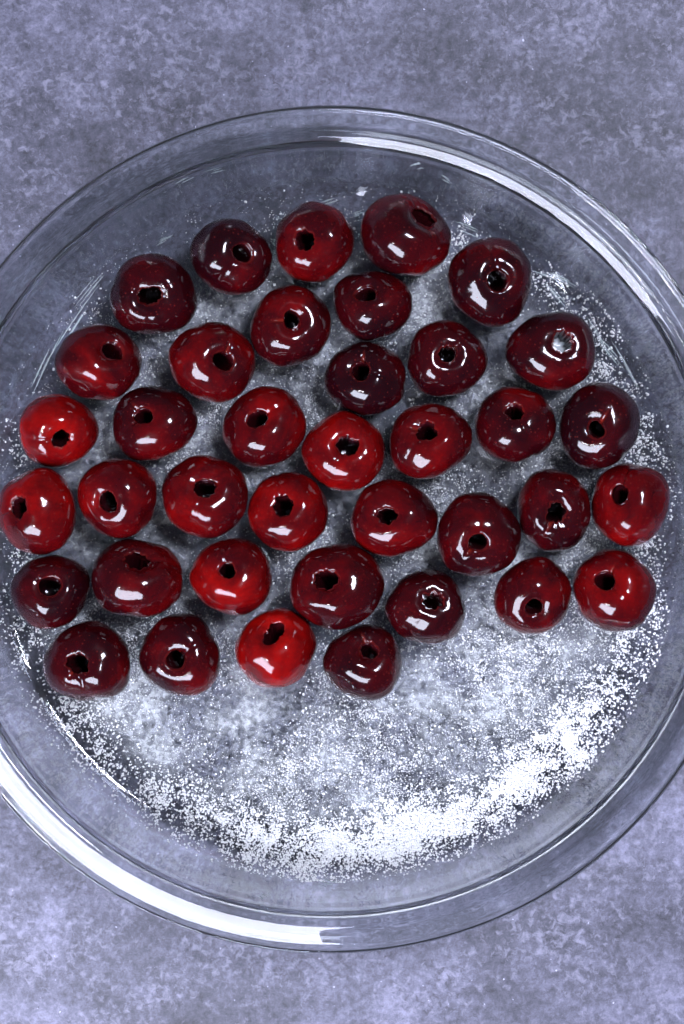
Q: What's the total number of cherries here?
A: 38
